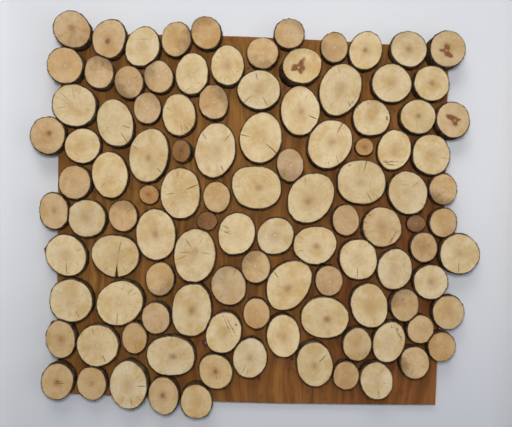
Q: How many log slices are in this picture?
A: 107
